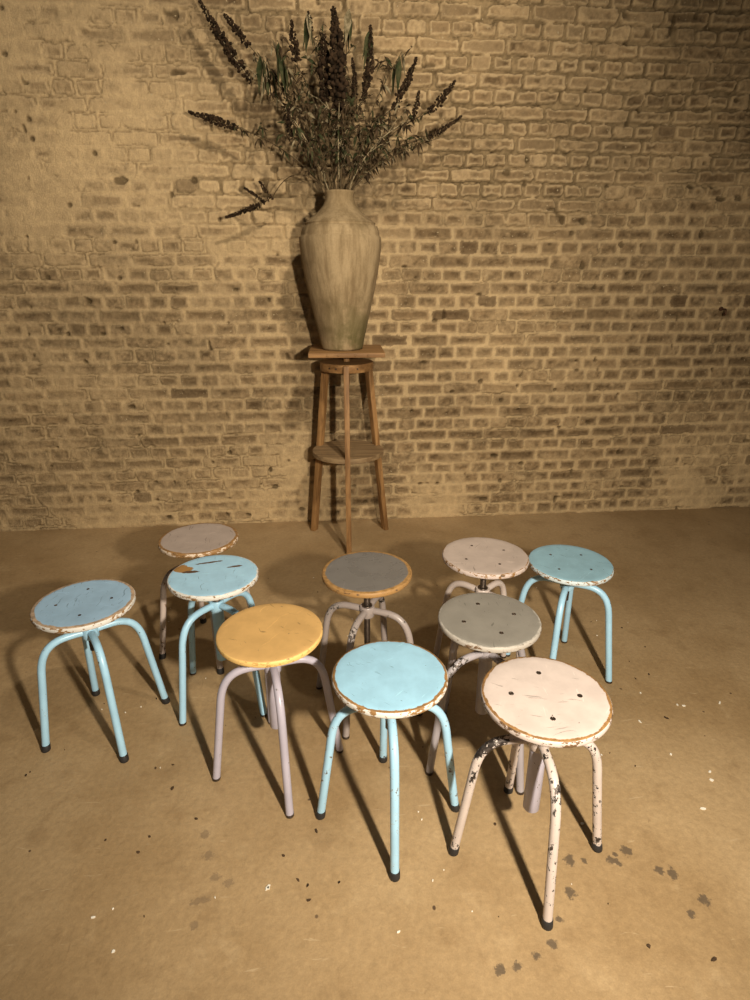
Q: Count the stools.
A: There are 10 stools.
